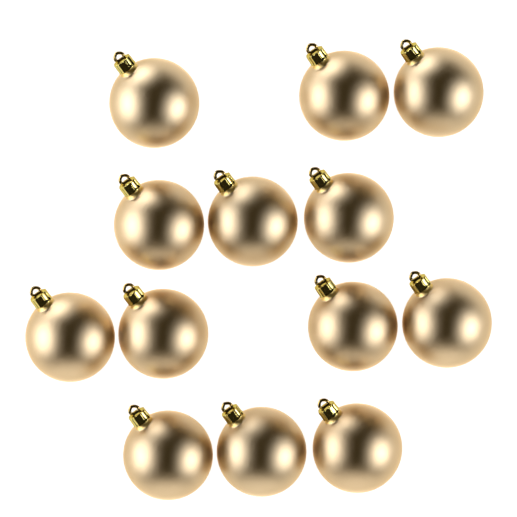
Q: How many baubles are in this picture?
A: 13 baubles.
